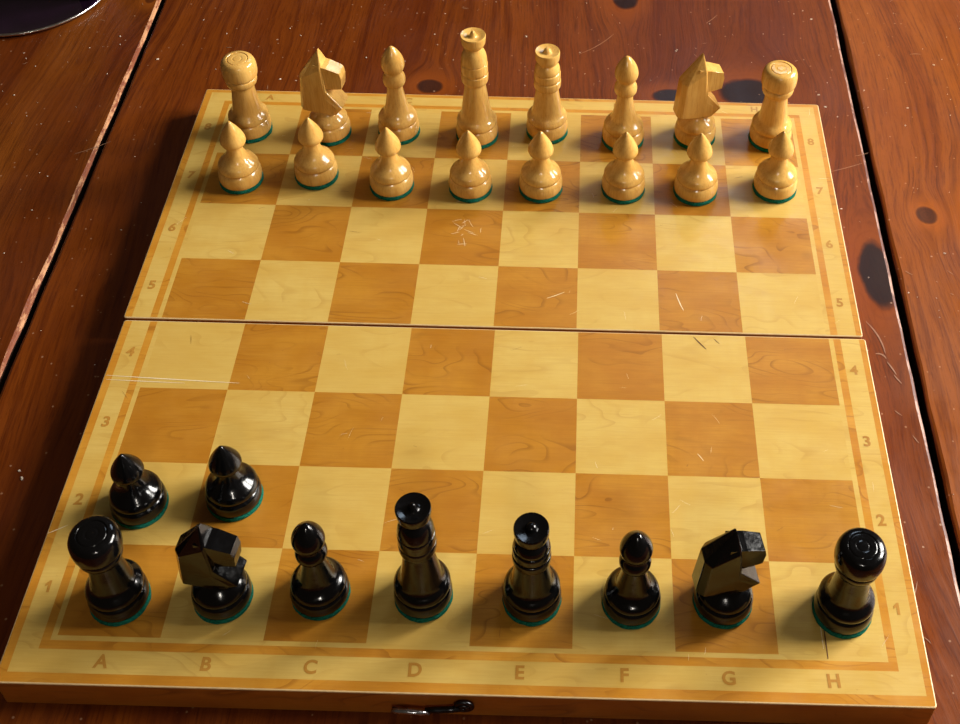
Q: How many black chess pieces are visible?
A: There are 10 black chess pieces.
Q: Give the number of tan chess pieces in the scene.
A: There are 16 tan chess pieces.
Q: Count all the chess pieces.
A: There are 26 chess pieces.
